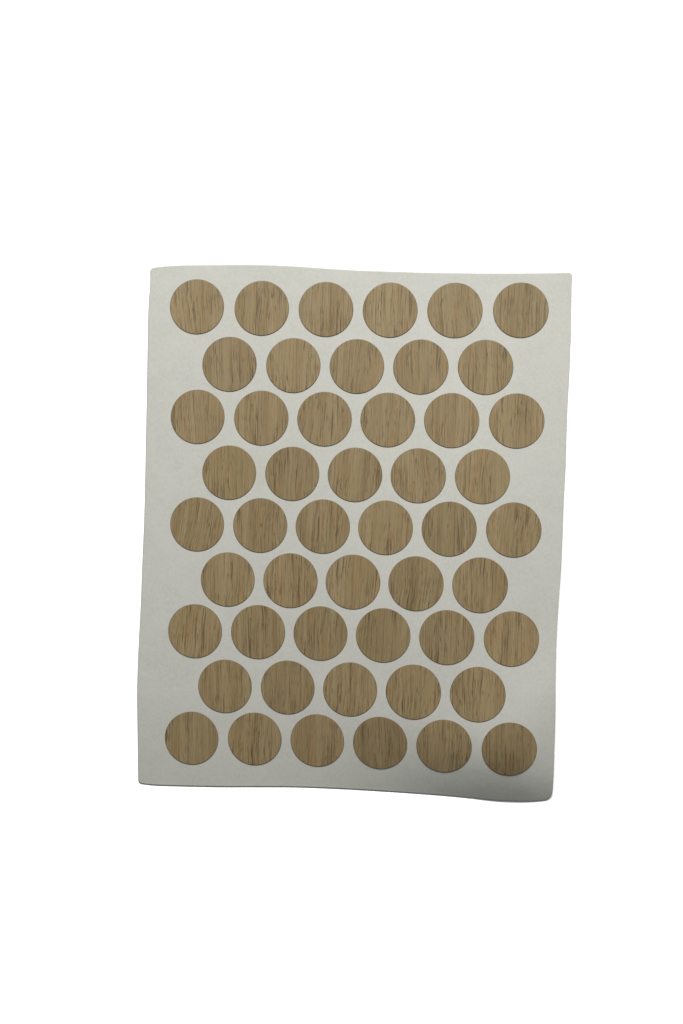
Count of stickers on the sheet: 50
